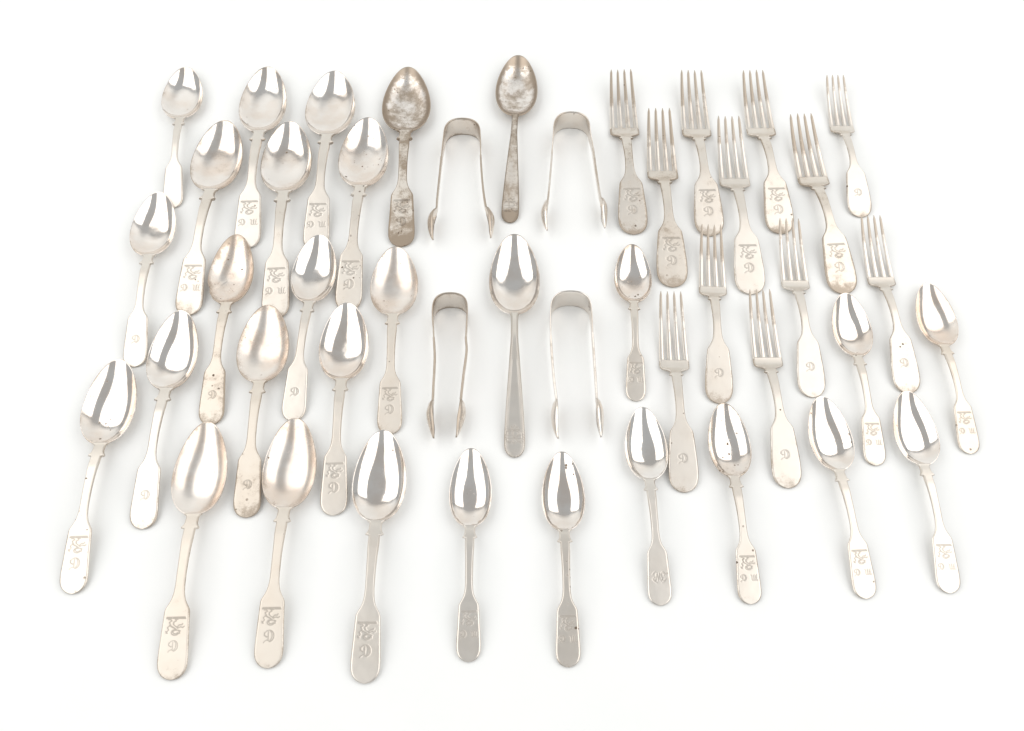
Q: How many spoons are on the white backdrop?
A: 29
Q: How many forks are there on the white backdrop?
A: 12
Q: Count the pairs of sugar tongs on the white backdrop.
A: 4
